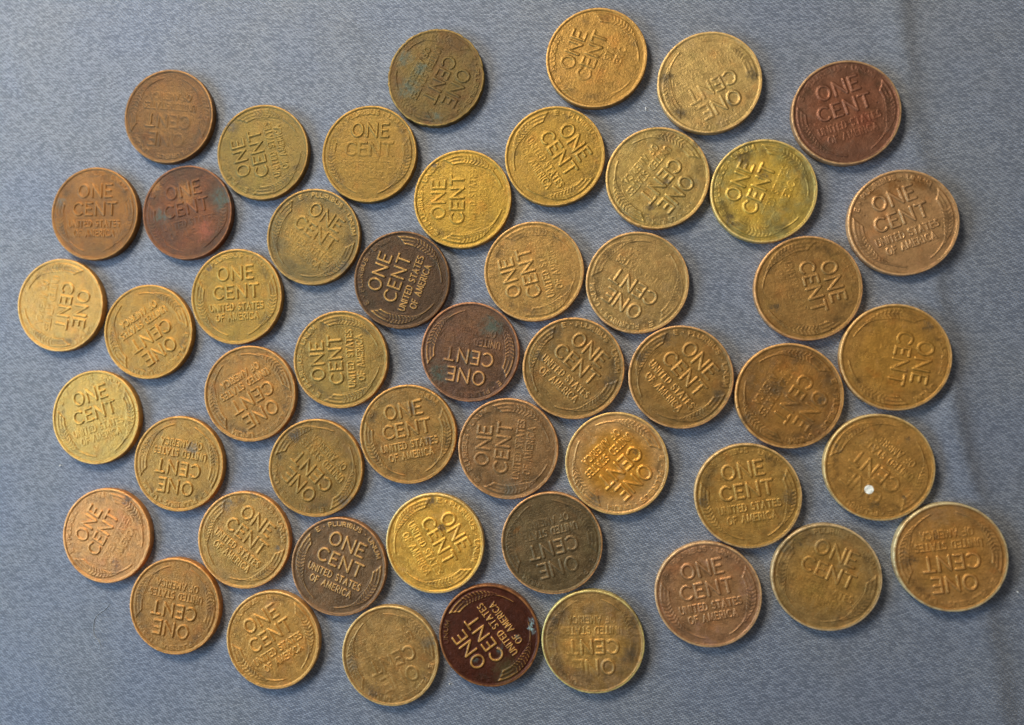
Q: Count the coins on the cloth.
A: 50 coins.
